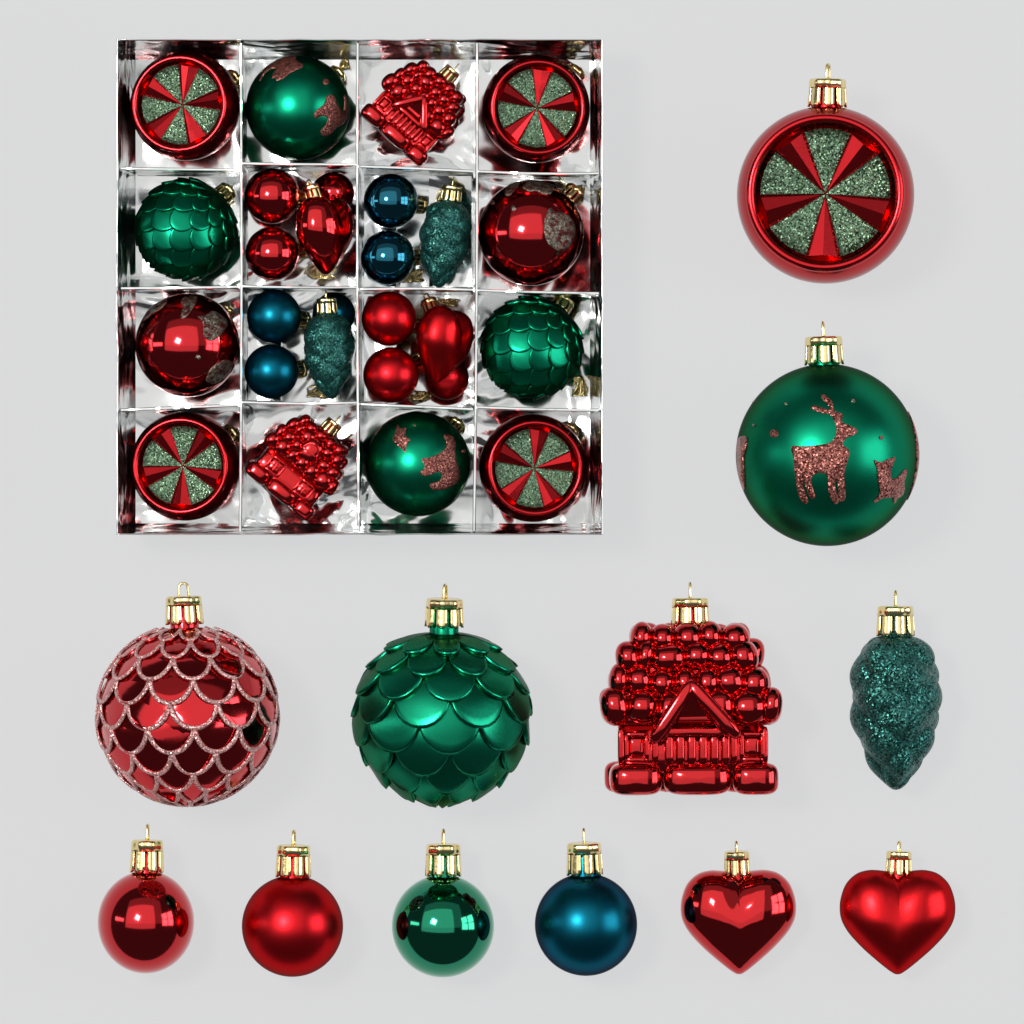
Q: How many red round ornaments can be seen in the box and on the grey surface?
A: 16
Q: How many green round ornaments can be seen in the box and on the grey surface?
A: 7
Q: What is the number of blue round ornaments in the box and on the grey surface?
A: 6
